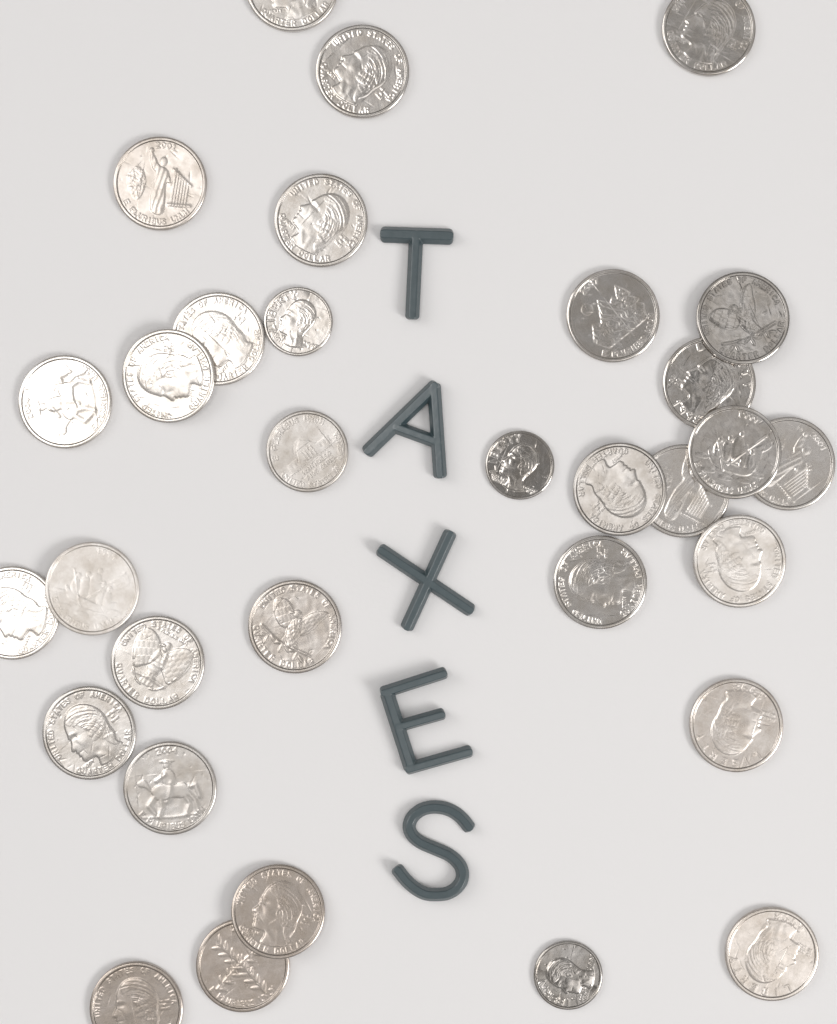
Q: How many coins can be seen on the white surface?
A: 32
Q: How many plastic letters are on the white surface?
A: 5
